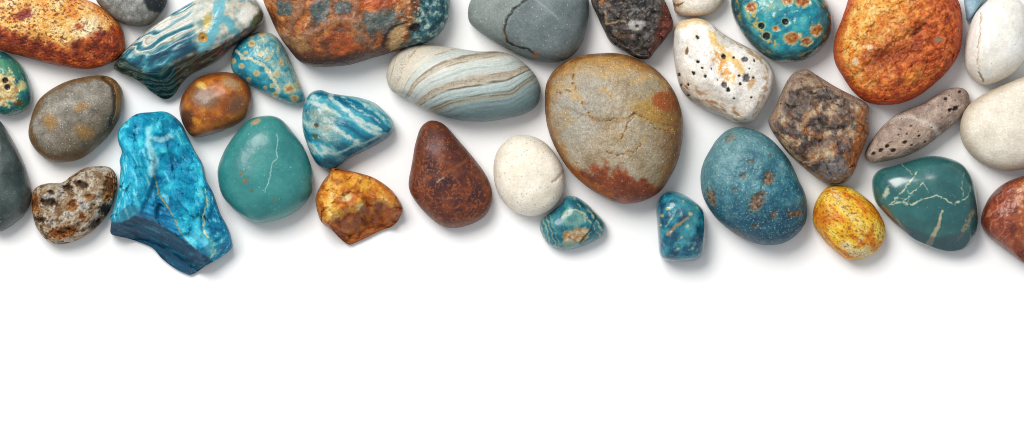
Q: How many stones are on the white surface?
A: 35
